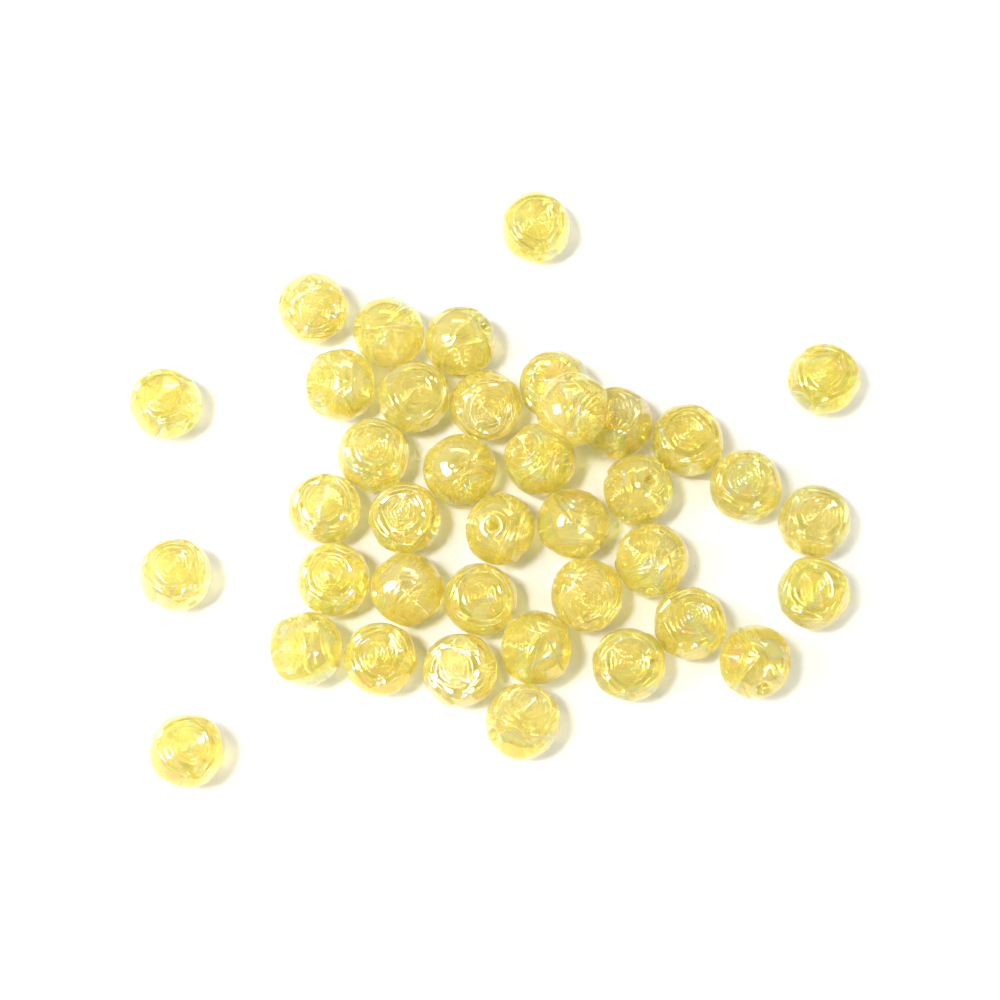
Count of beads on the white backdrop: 39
